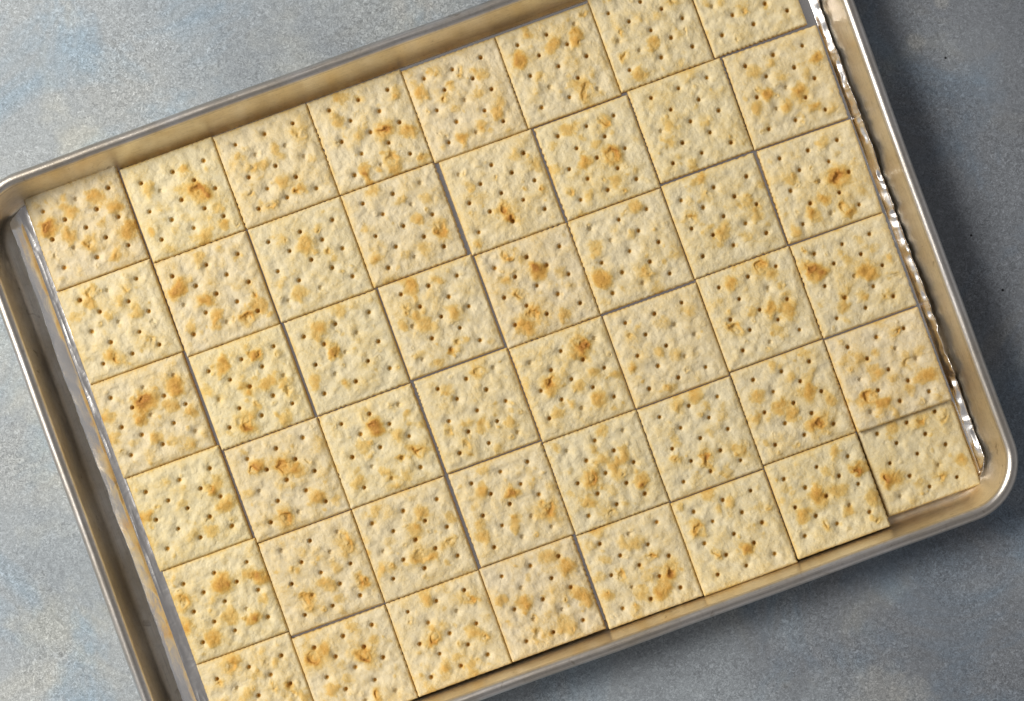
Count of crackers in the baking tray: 48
